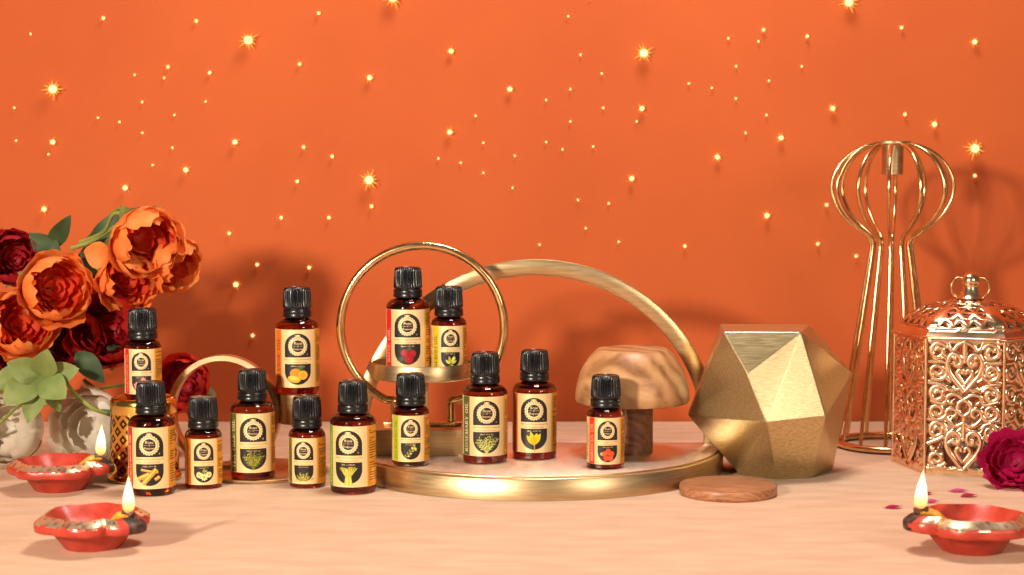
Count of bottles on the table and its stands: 13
